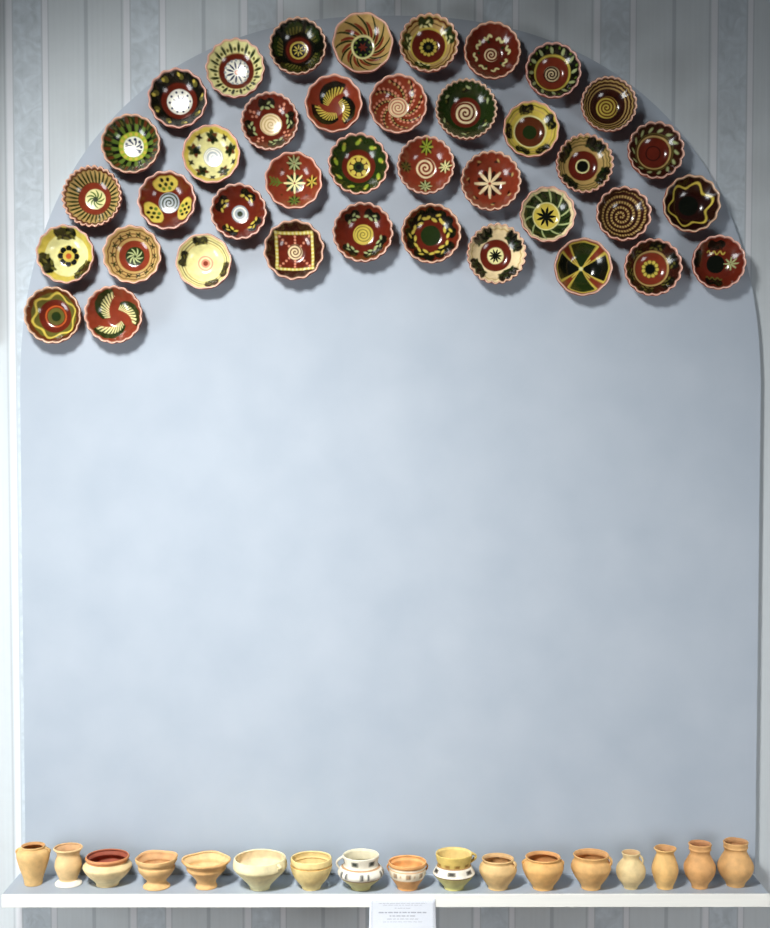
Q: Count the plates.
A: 39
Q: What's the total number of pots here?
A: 17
